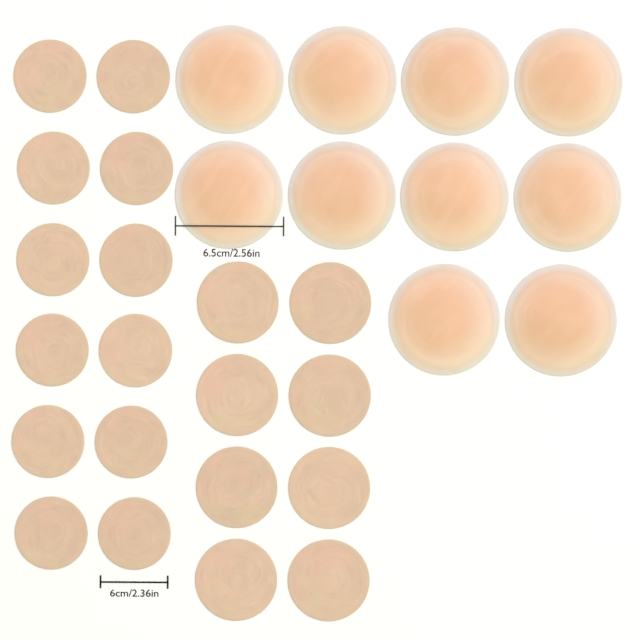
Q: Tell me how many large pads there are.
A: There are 10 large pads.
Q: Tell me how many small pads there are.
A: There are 20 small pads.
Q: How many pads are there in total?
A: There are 30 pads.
